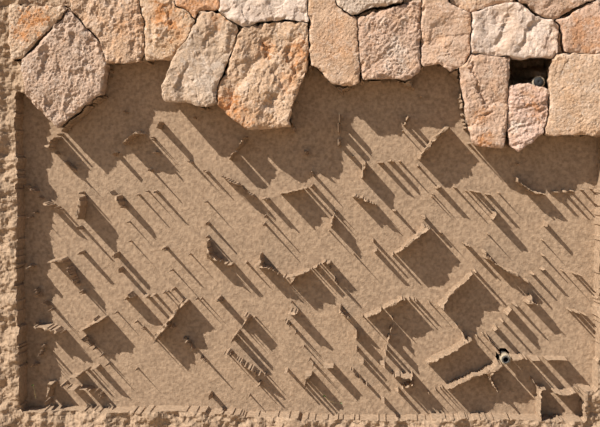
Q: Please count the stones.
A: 19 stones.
